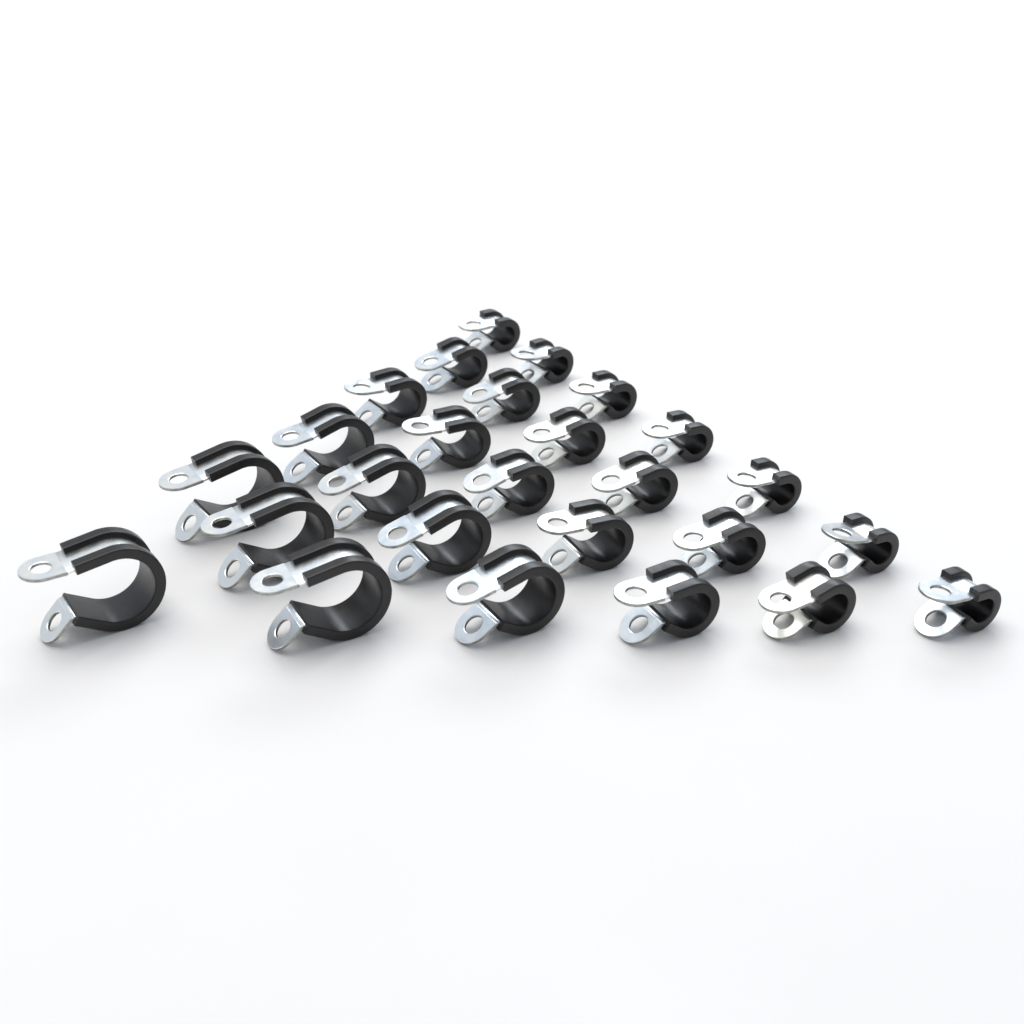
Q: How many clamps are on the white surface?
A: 26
